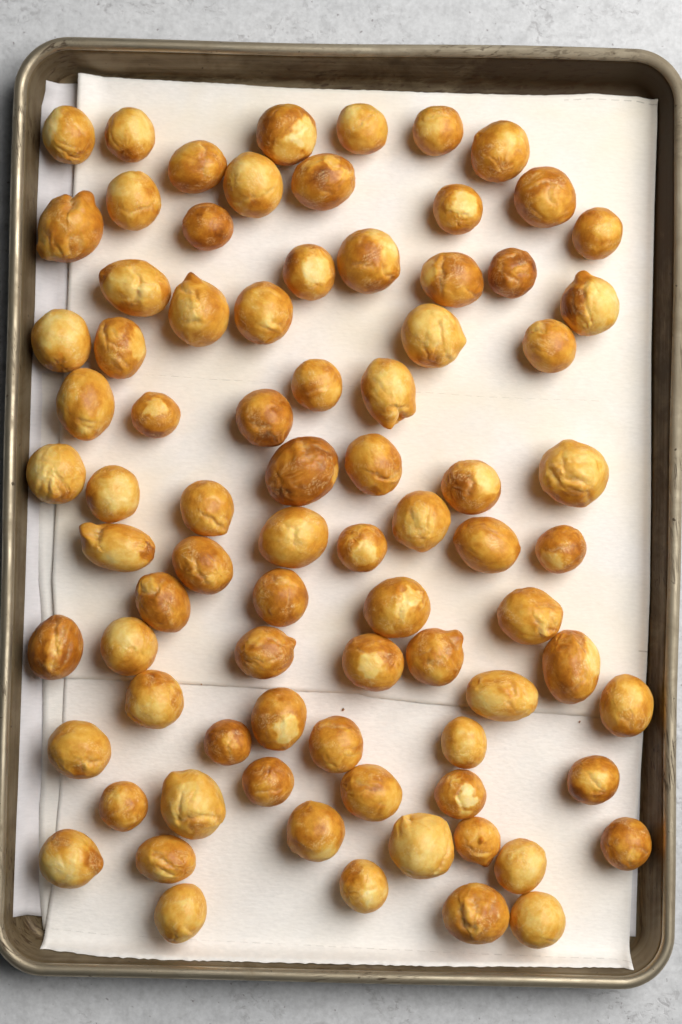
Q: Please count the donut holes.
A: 81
